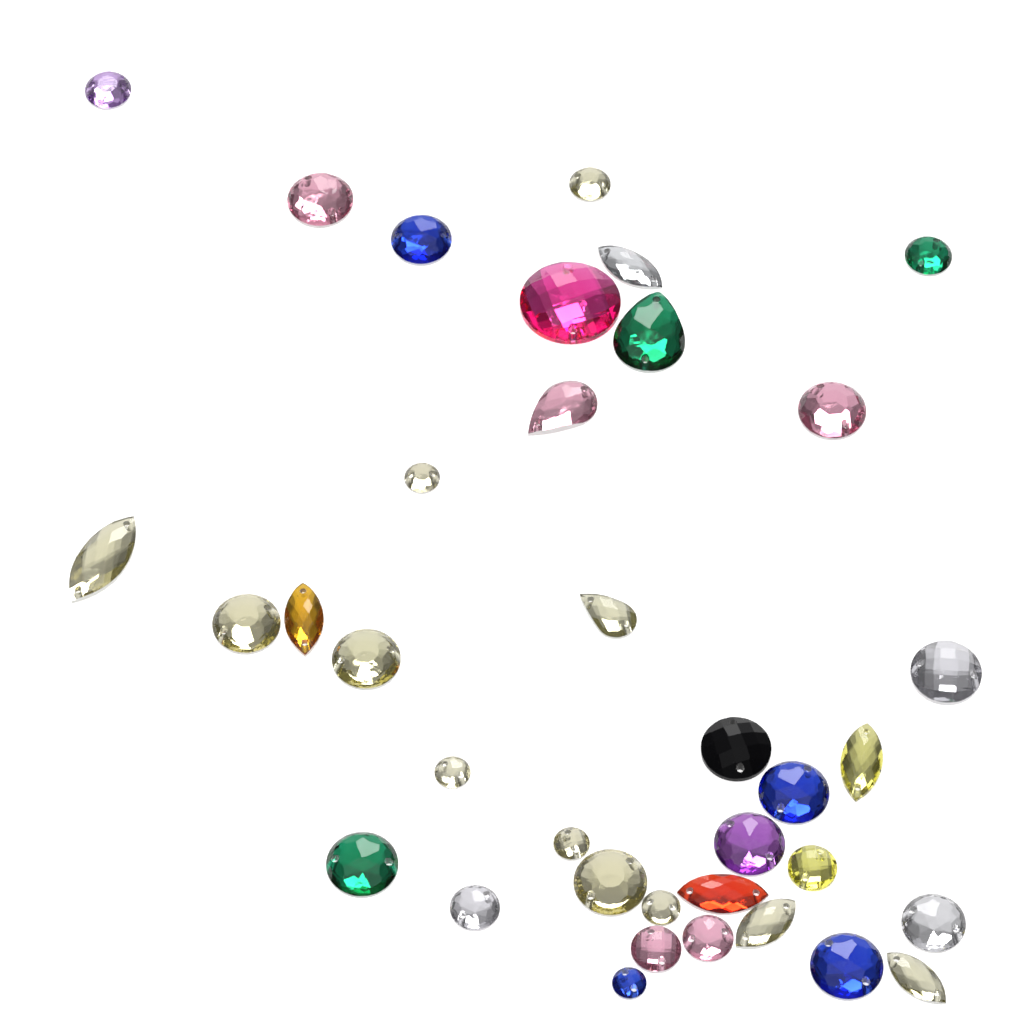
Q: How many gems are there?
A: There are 36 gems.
